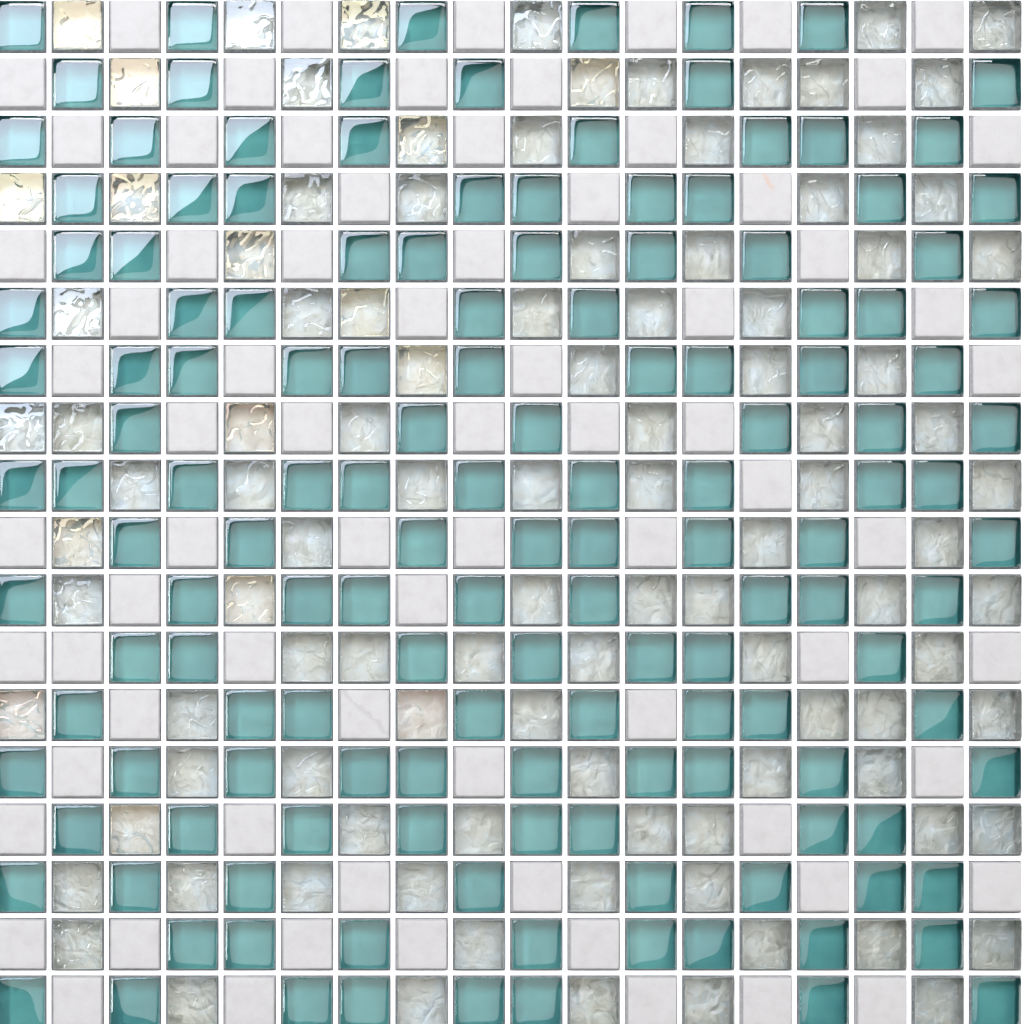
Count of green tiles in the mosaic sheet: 145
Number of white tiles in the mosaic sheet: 75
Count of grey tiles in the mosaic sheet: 104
